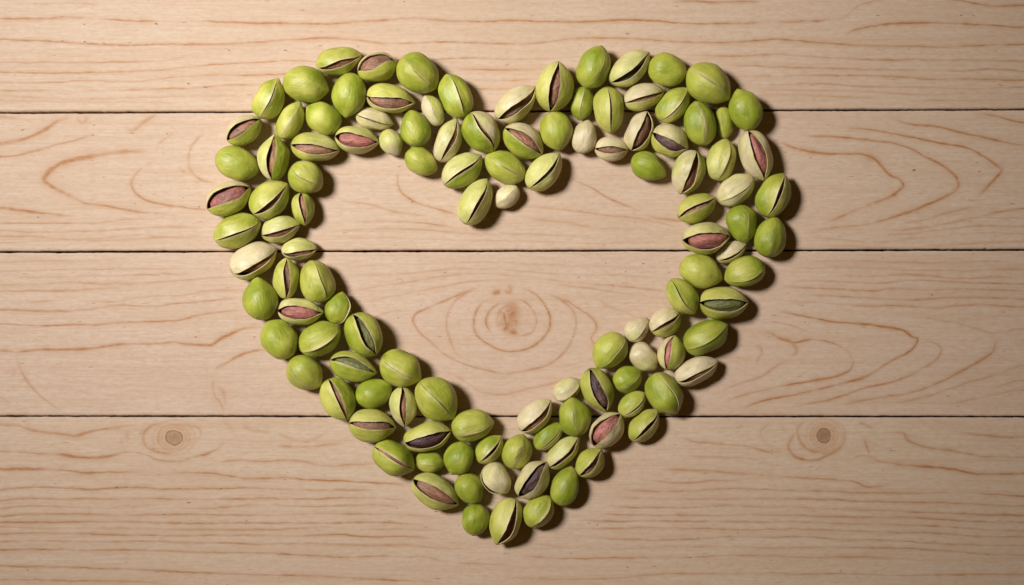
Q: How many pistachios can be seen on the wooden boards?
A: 119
